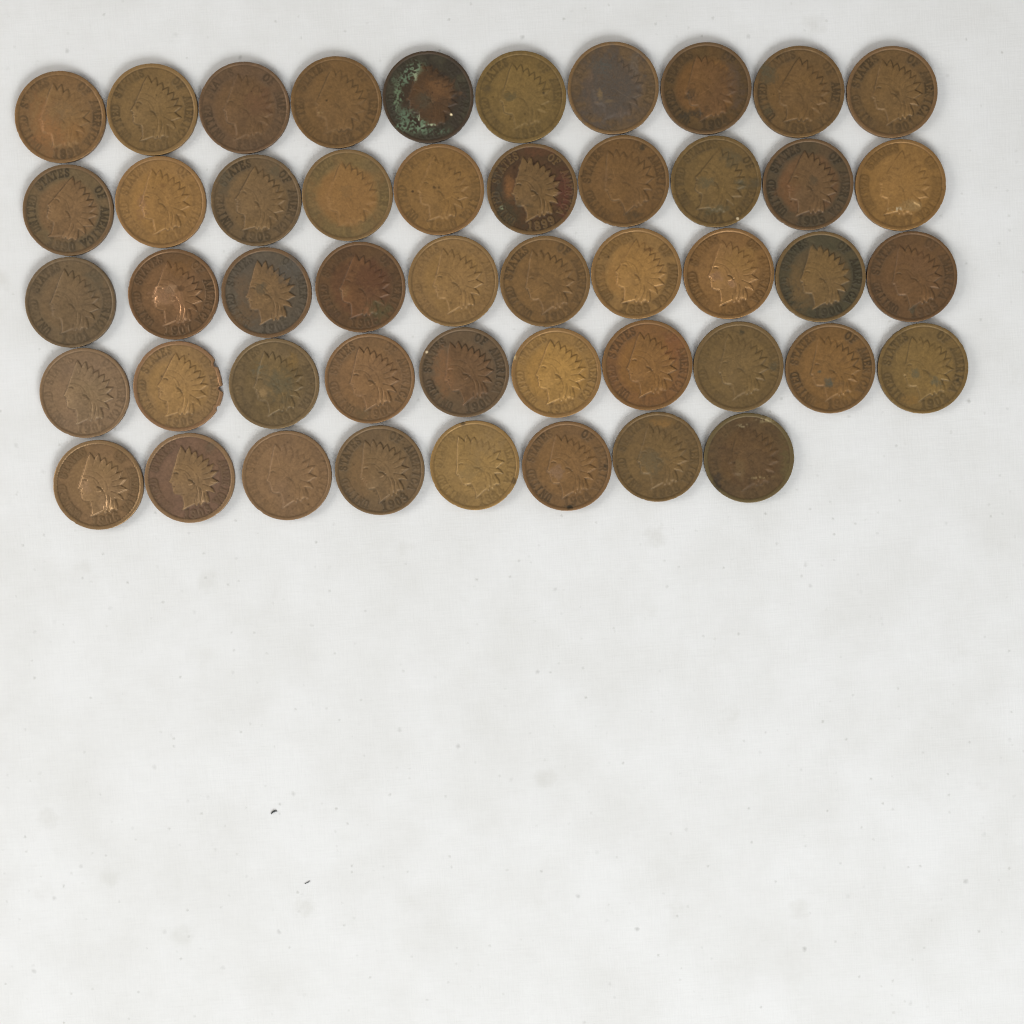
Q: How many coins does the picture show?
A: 48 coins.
